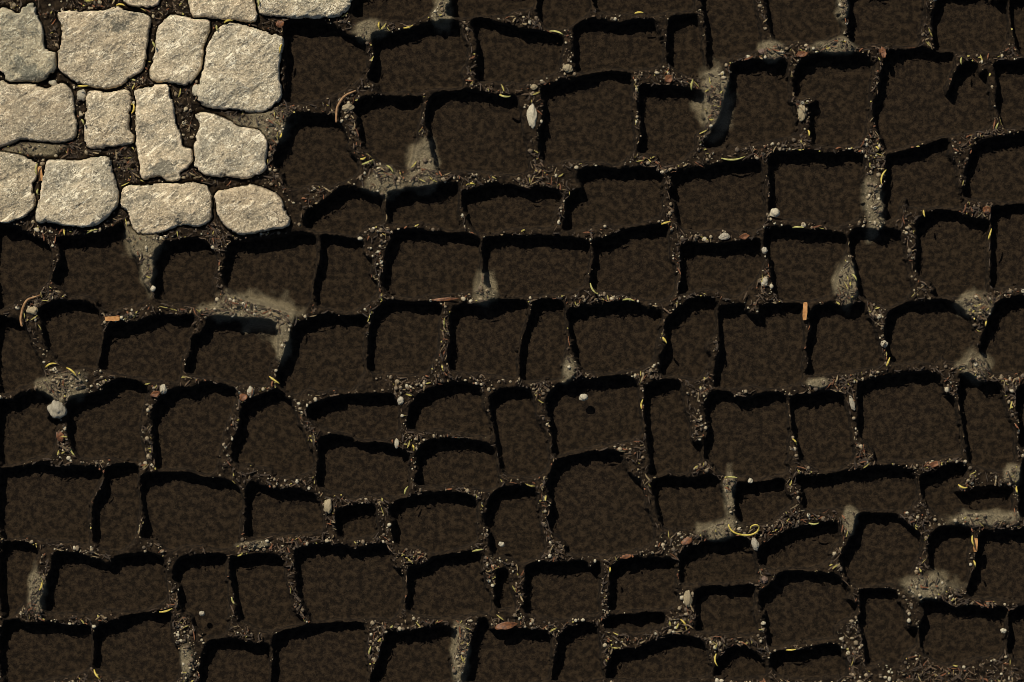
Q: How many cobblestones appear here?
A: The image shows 15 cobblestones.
